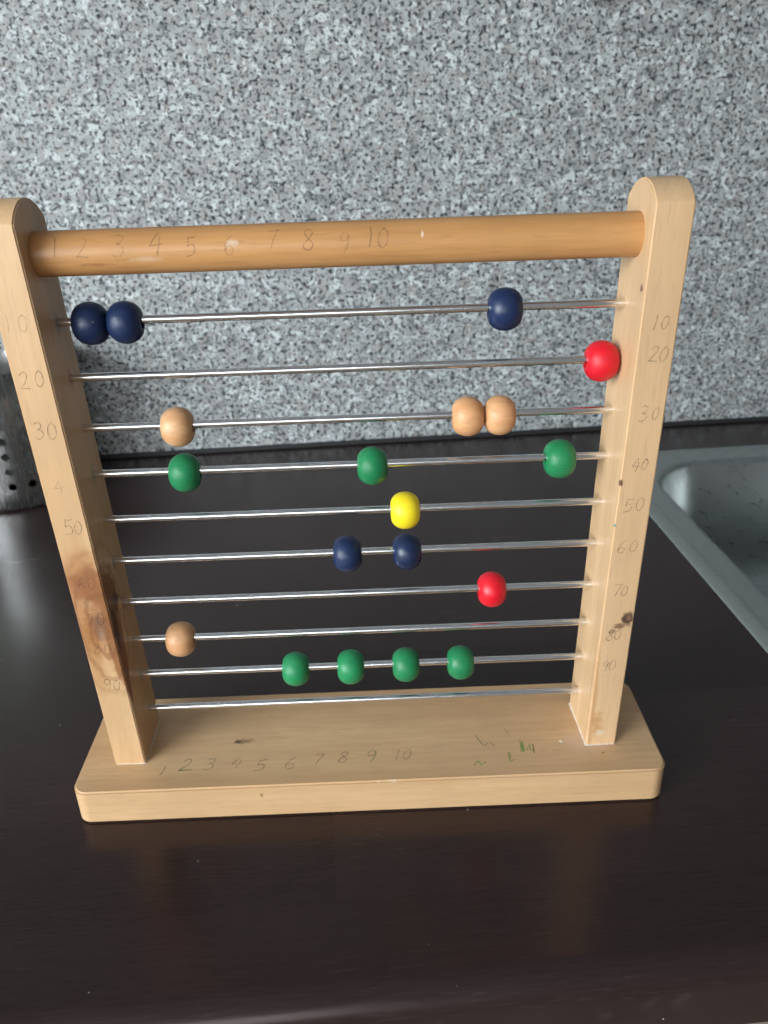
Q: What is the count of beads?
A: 19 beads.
